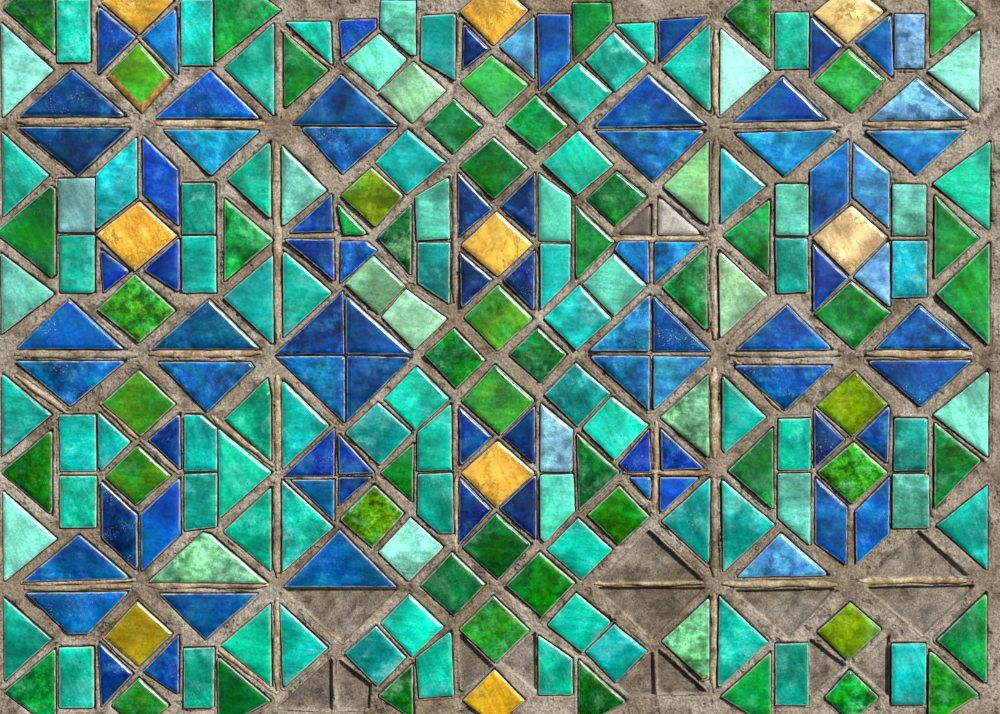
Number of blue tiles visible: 81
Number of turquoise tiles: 84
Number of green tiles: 62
